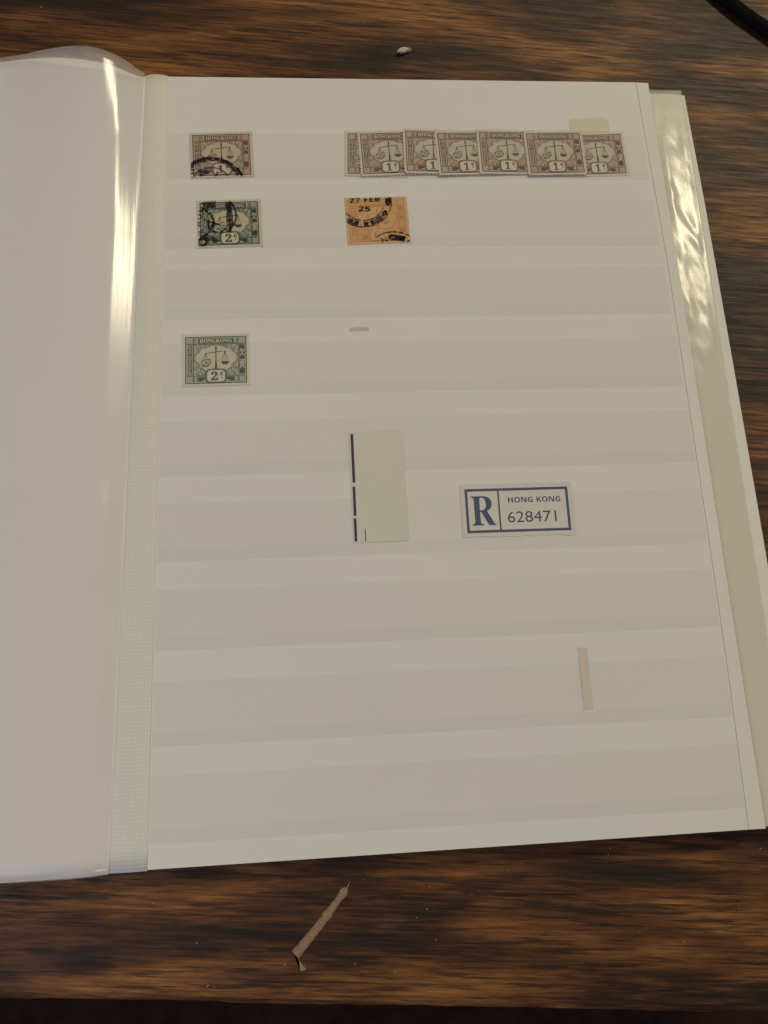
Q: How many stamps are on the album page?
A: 11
